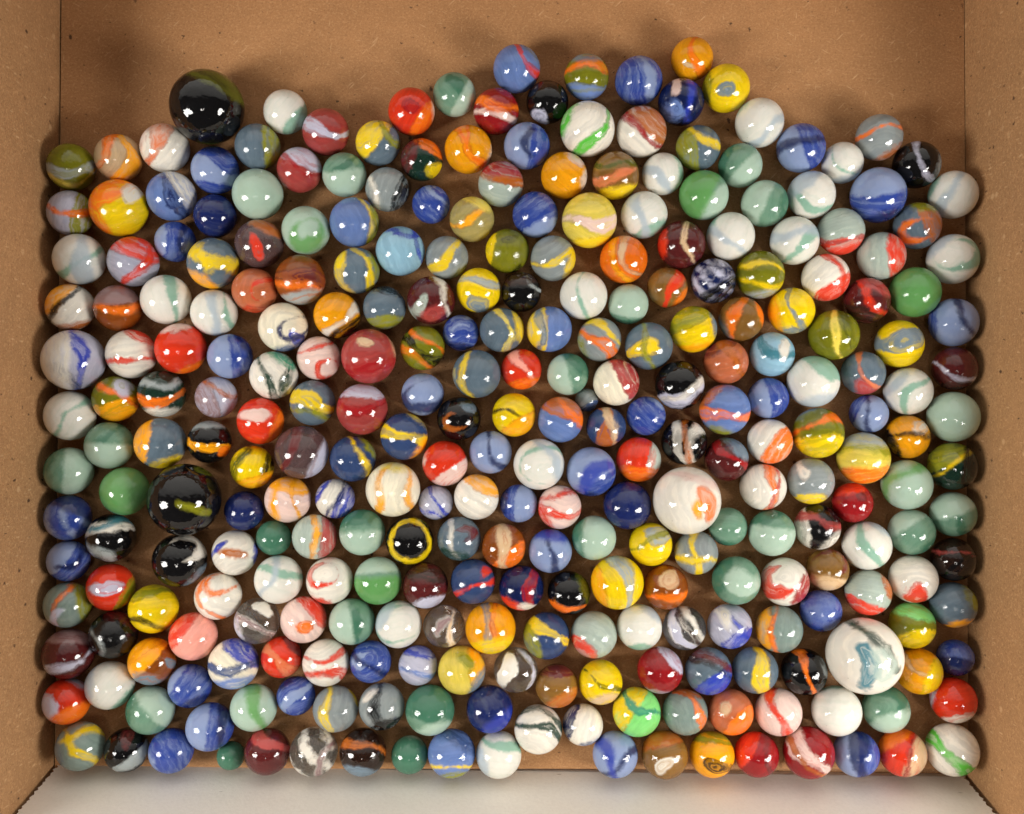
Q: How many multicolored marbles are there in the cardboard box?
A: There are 200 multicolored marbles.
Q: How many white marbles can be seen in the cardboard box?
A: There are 25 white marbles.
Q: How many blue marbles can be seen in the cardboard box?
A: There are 34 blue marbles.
